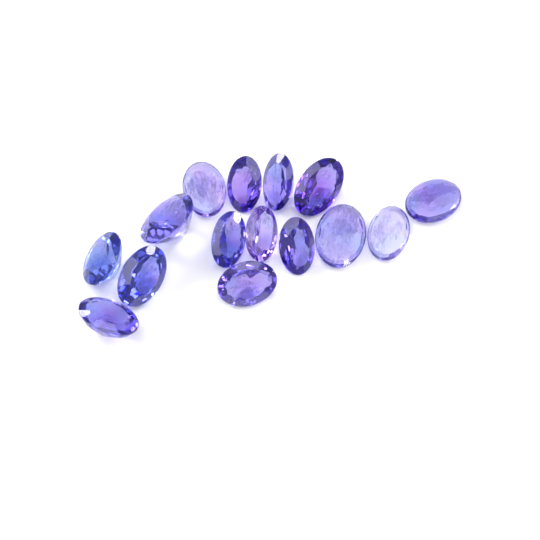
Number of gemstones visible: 15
